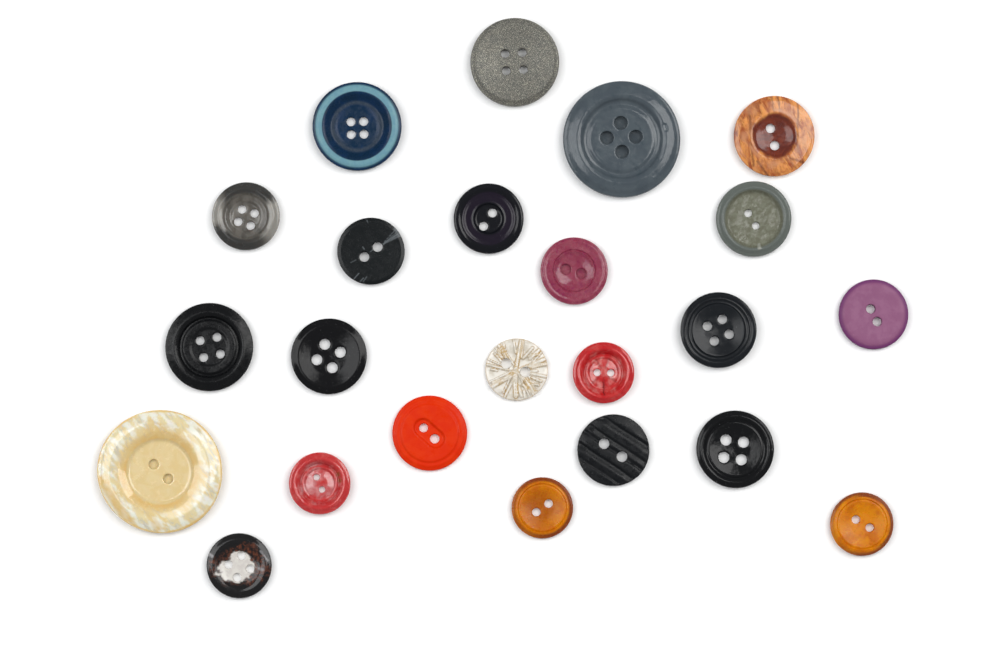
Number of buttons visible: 23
